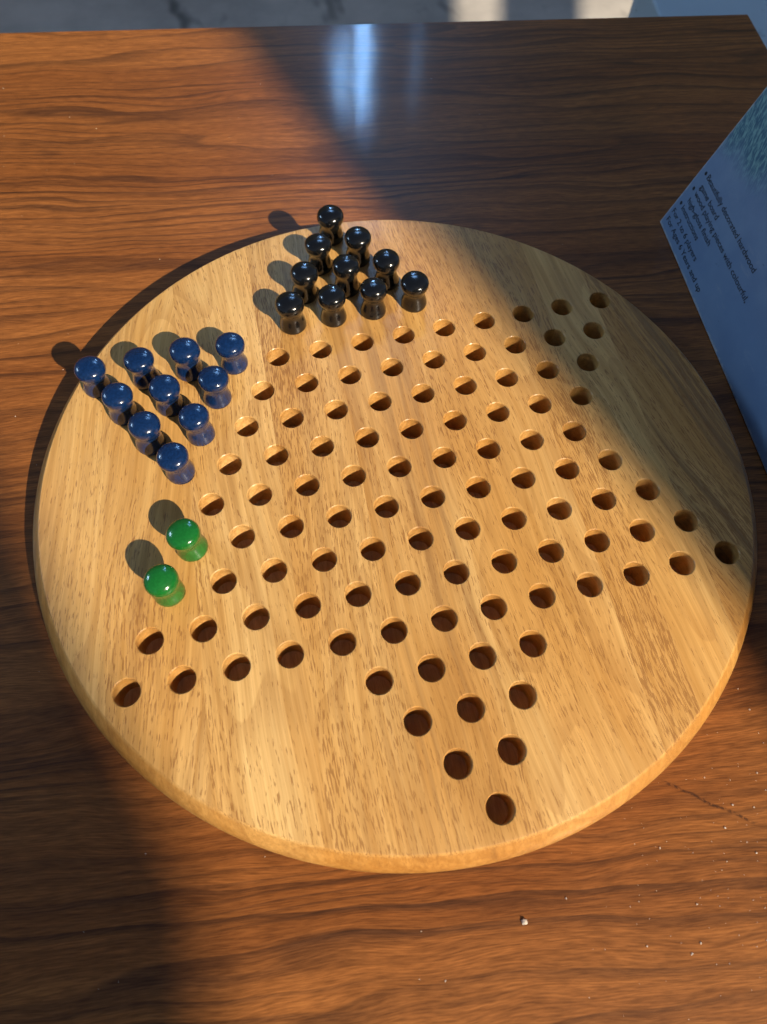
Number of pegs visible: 22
